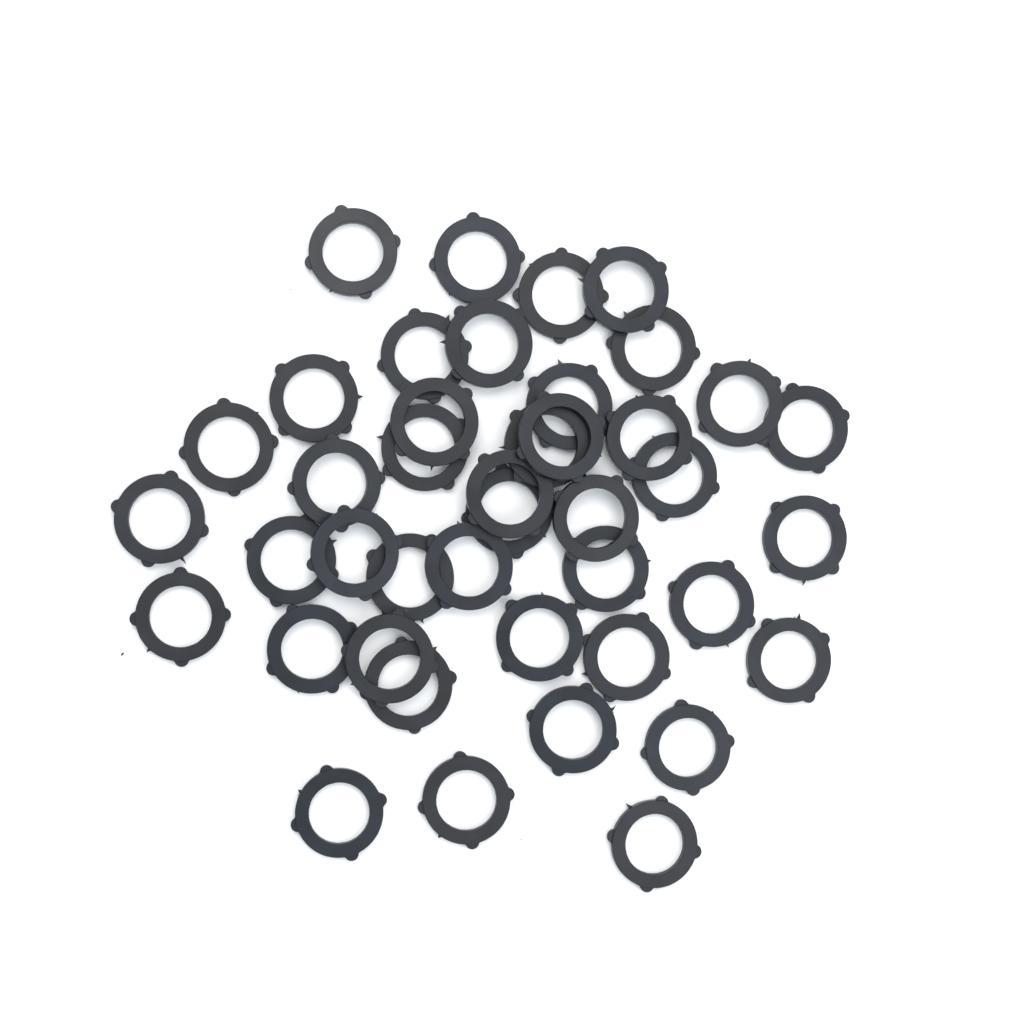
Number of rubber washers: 42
